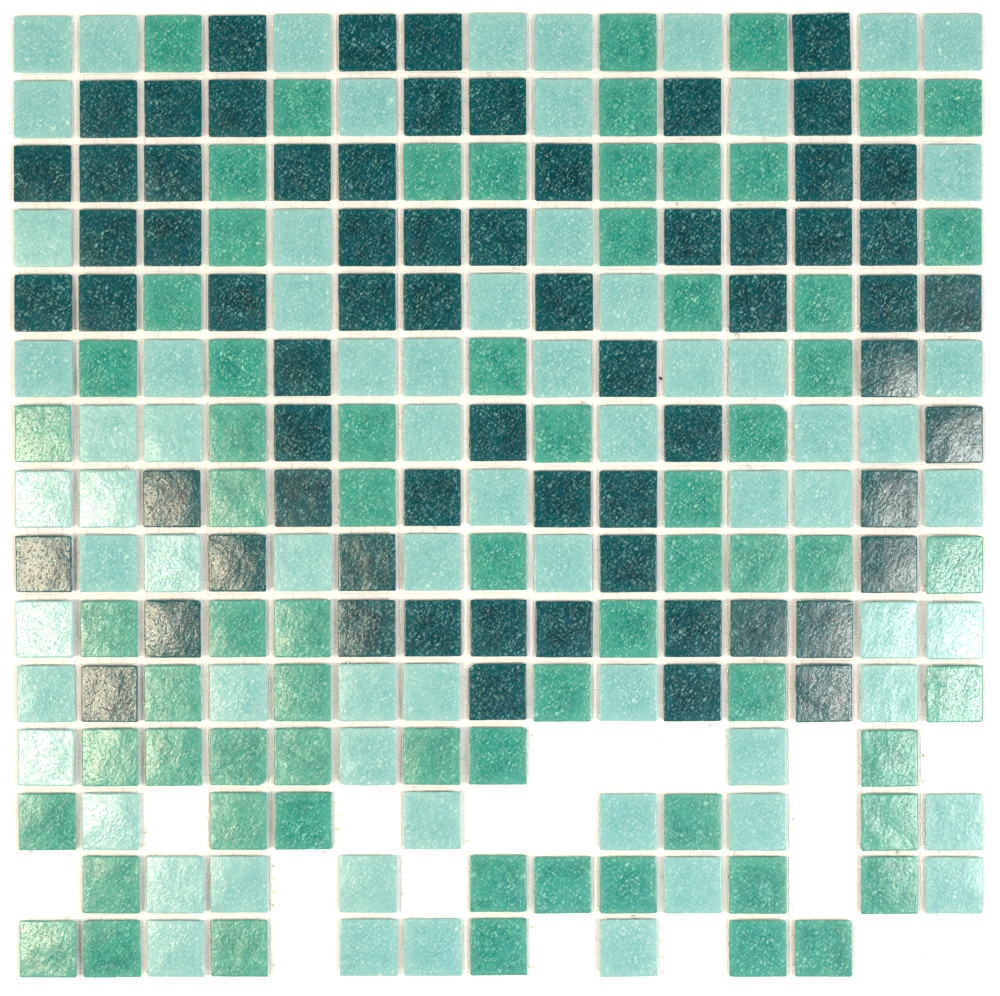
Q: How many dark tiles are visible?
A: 67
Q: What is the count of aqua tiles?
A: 70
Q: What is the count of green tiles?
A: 69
